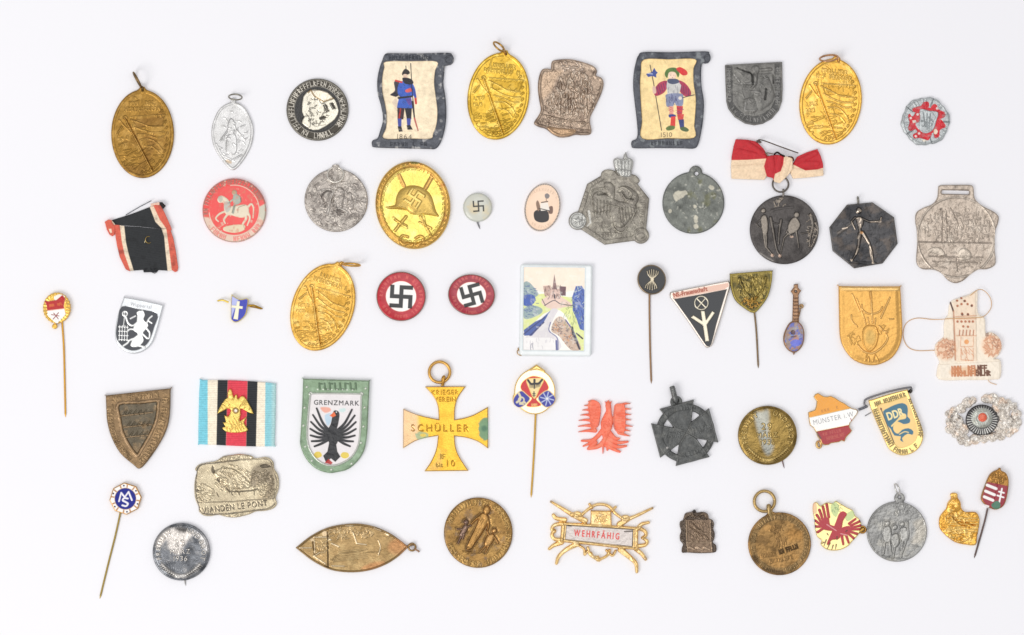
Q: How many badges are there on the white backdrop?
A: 57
